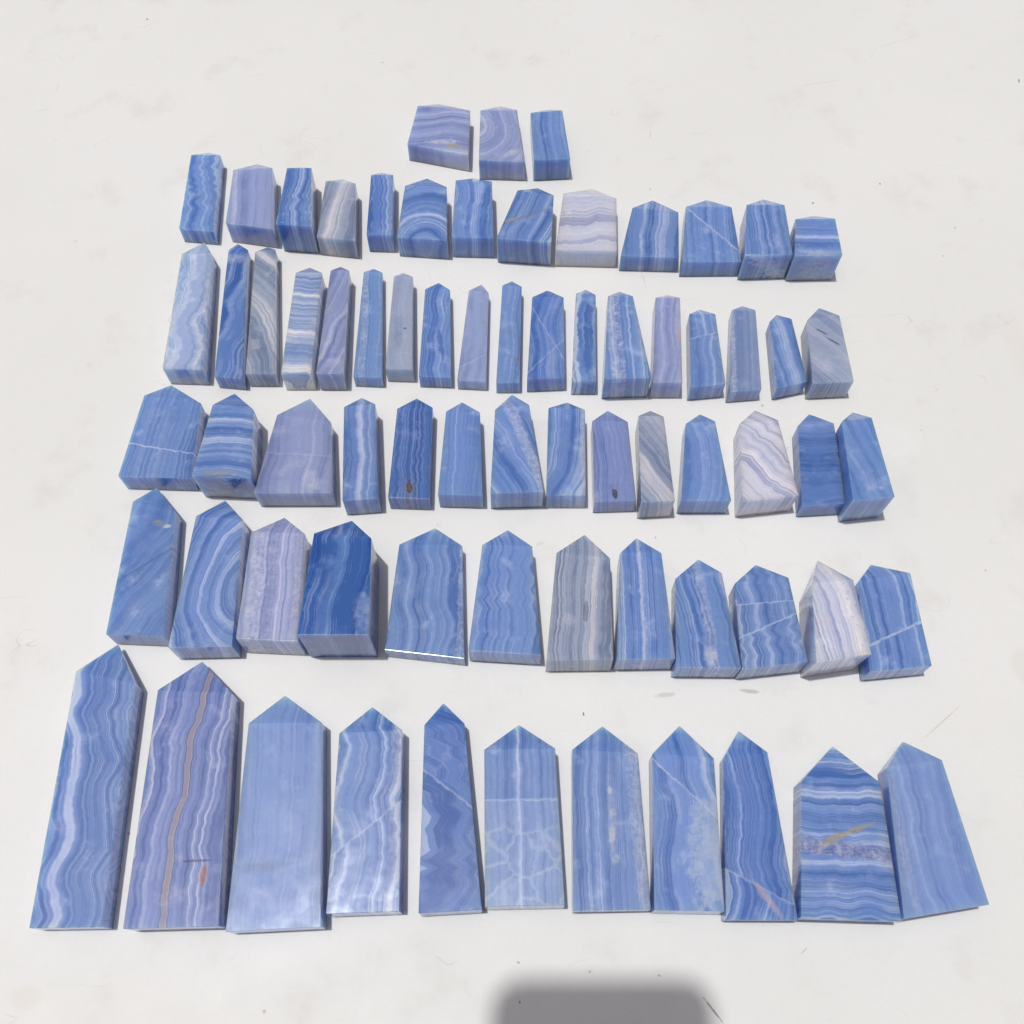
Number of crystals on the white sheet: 71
